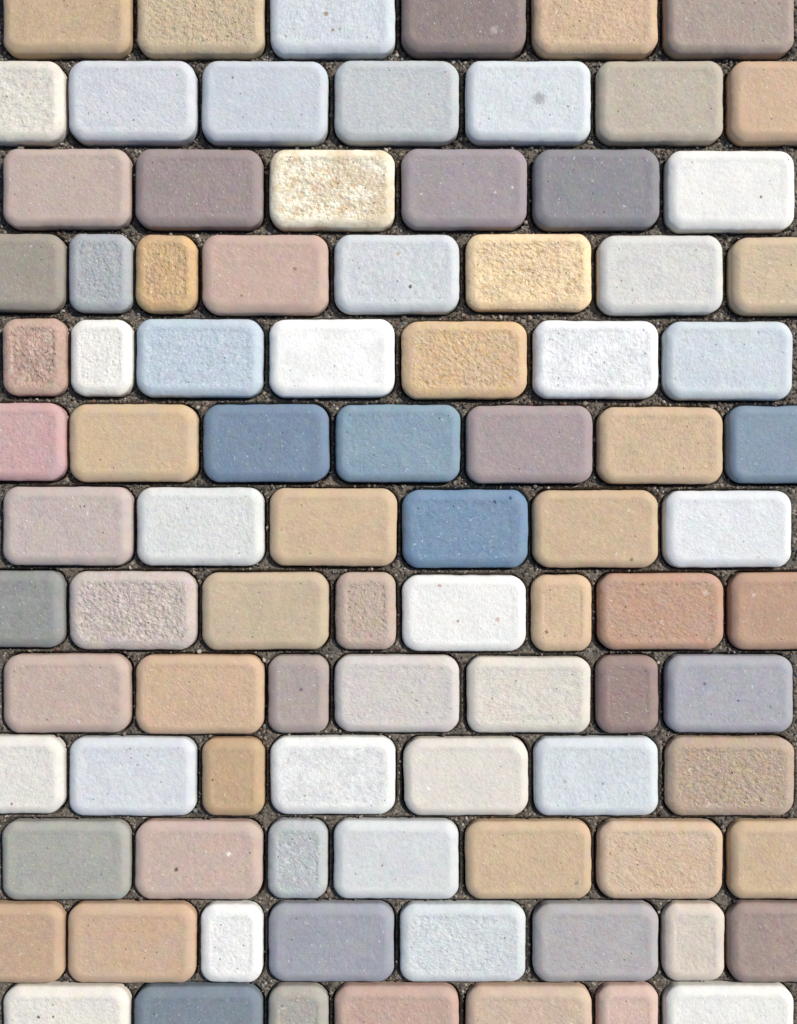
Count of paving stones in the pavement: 91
